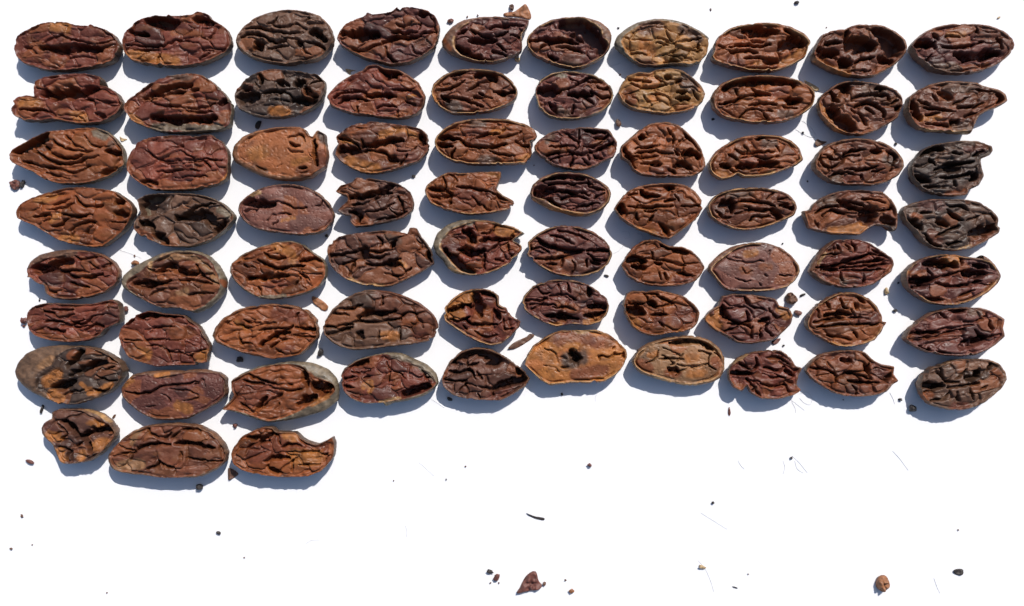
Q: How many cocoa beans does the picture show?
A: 73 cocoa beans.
